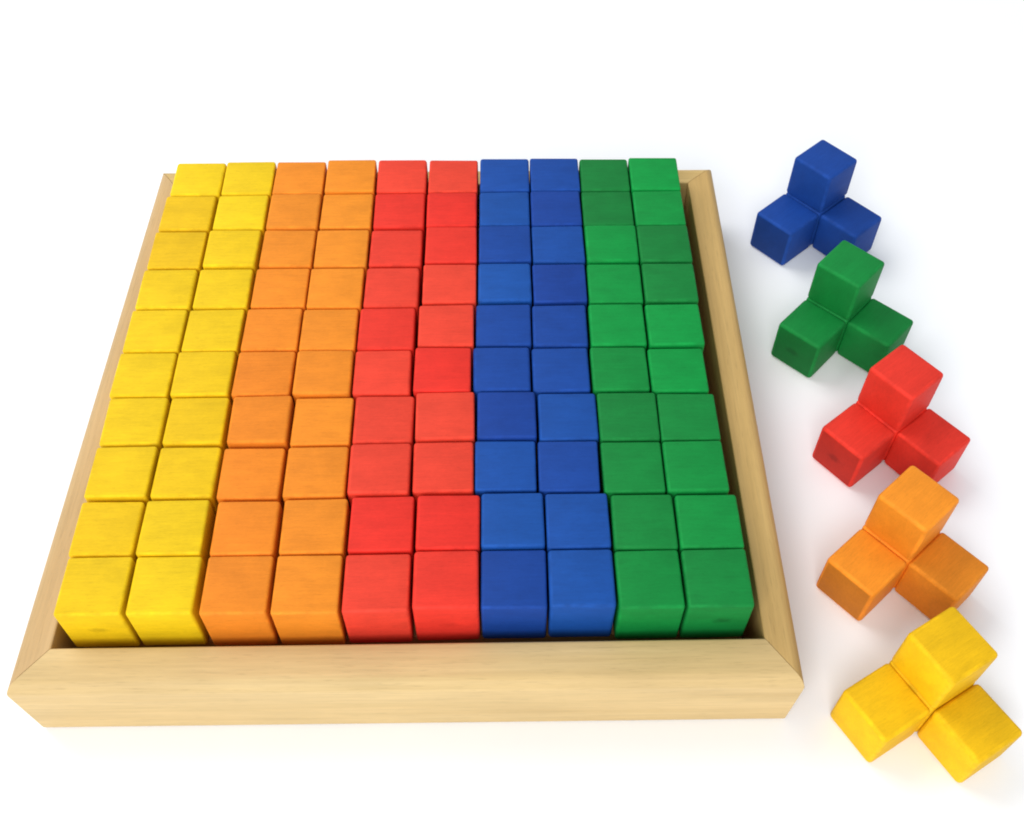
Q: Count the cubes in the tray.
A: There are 100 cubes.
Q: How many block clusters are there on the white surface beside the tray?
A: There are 5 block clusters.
